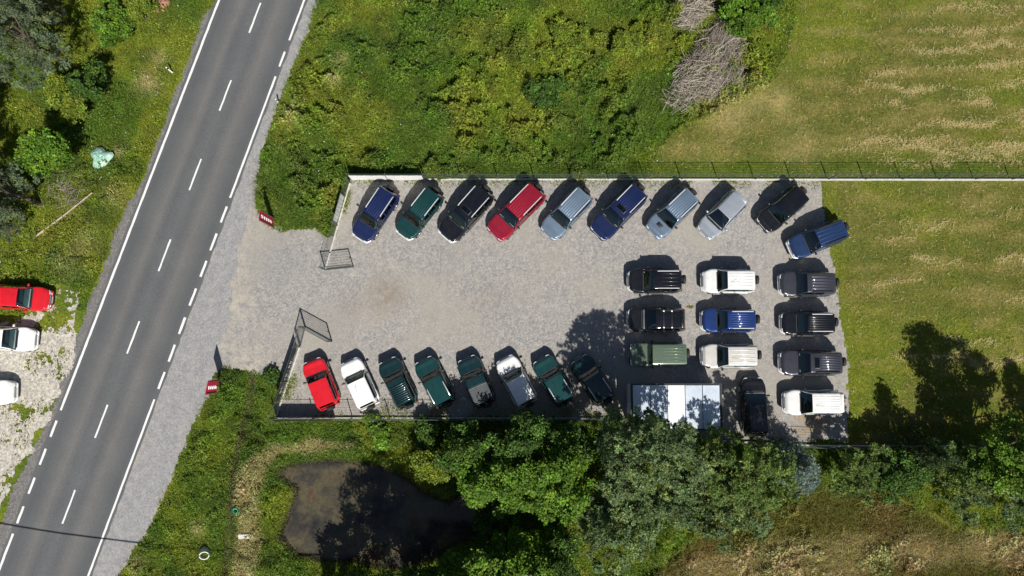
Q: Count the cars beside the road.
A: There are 32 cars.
